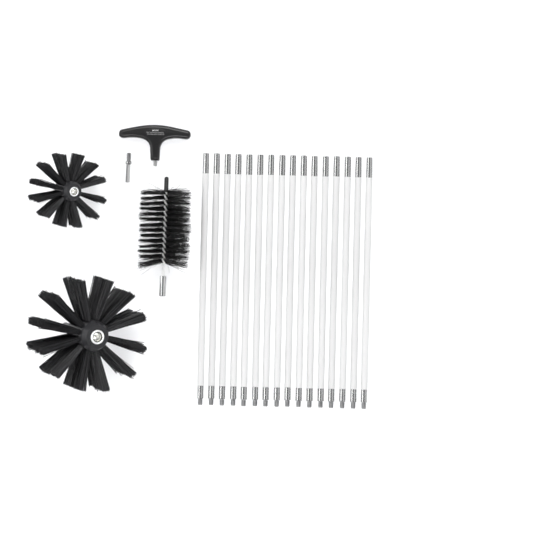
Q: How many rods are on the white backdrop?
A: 16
